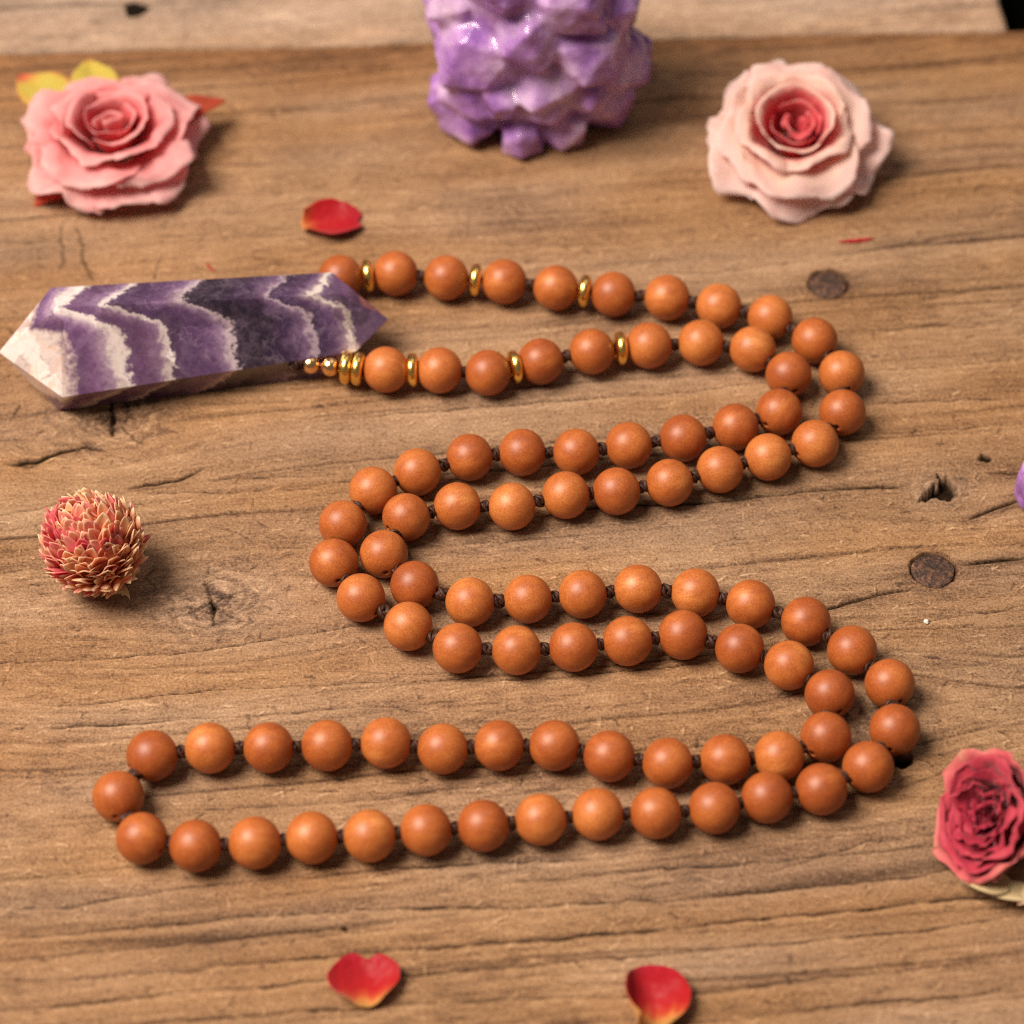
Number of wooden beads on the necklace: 91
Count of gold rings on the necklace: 8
